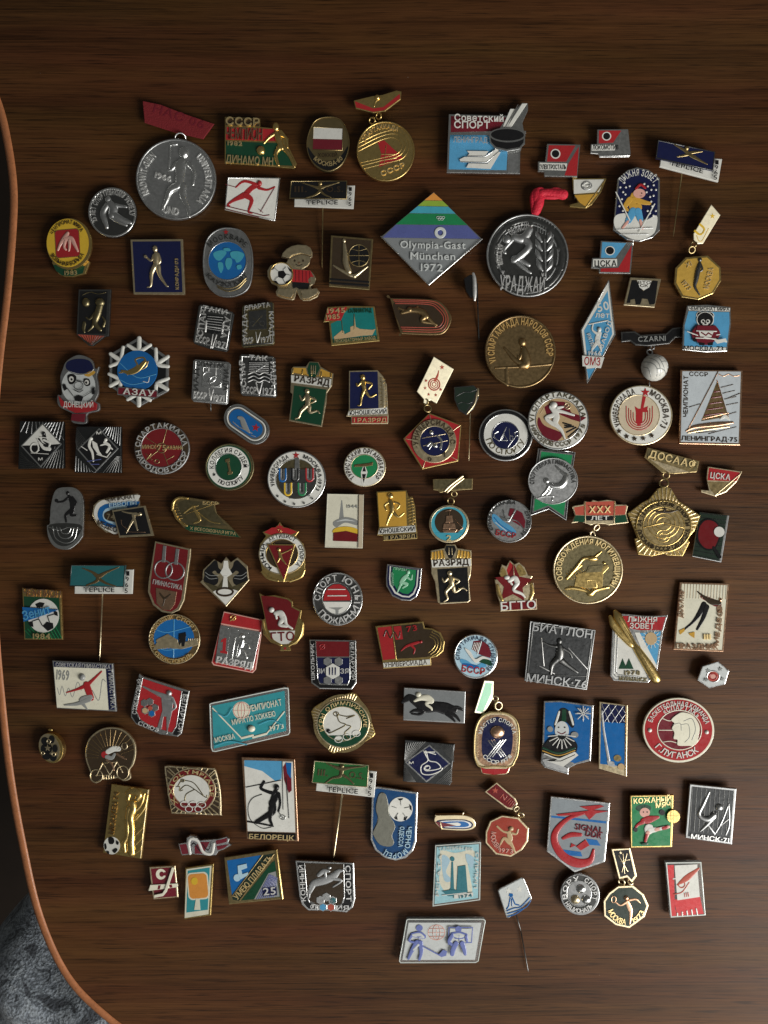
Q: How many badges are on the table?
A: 116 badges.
